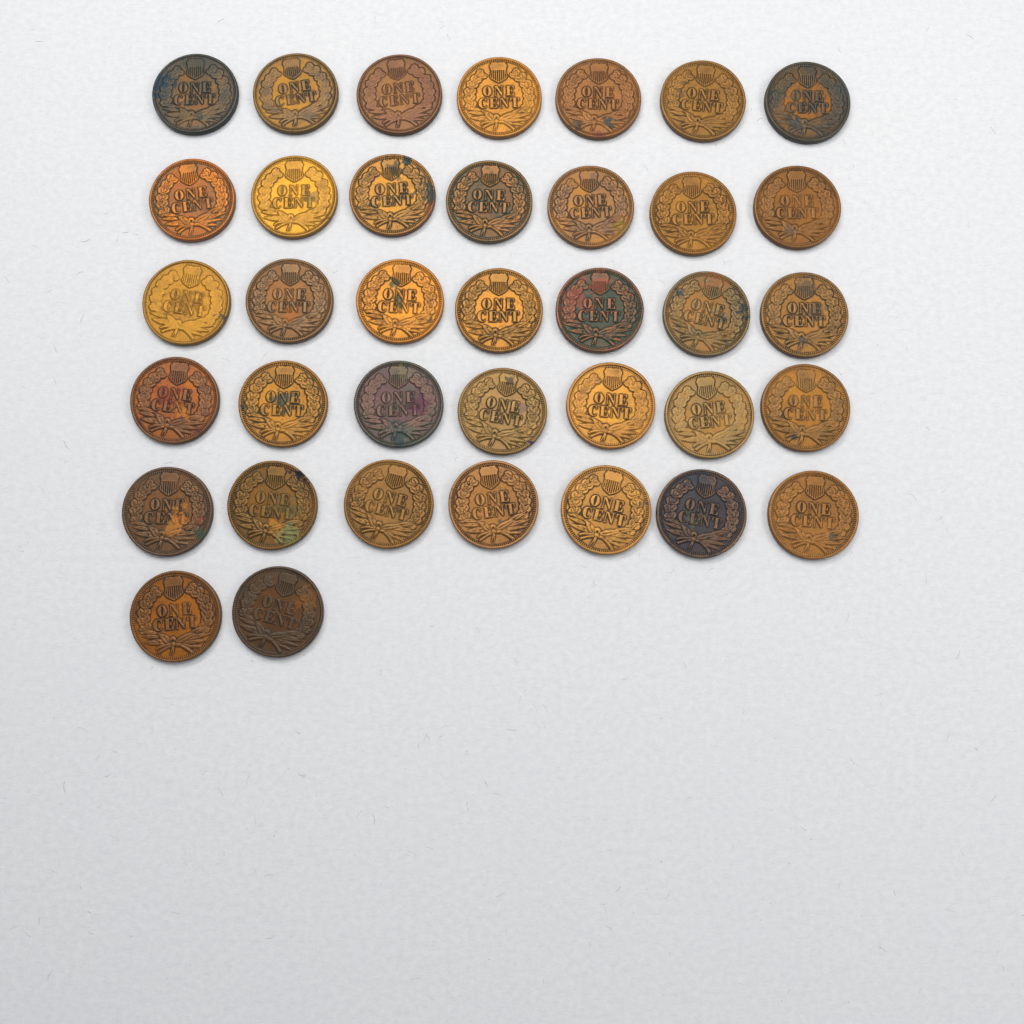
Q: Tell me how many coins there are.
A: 37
